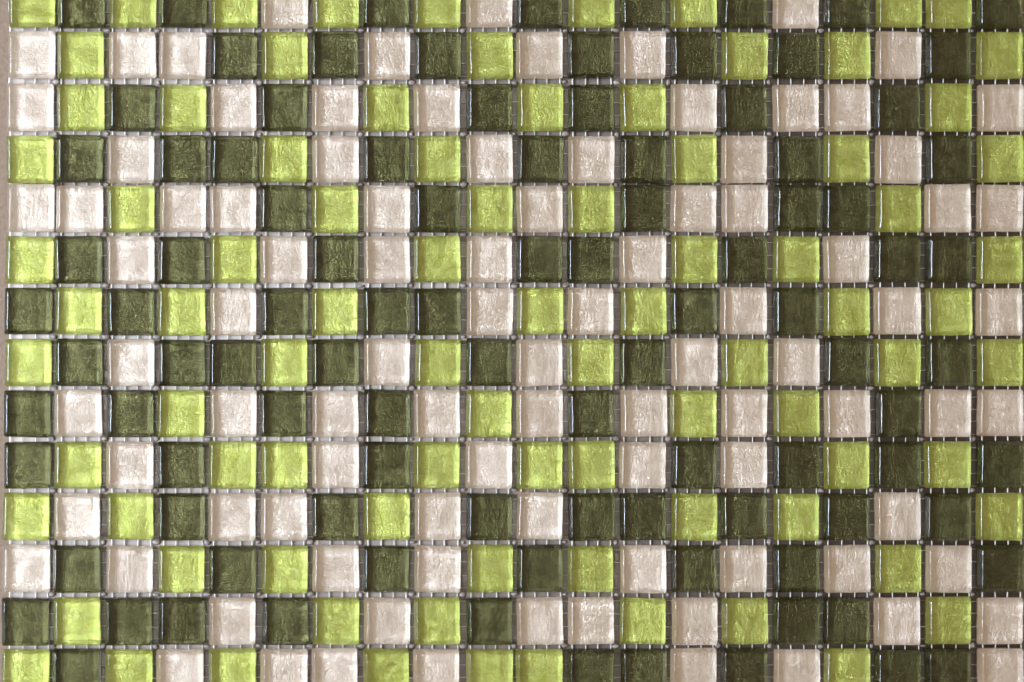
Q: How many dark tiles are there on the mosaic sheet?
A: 98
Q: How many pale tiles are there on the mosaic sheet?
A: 94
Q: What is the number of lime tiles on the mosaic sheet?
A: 88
